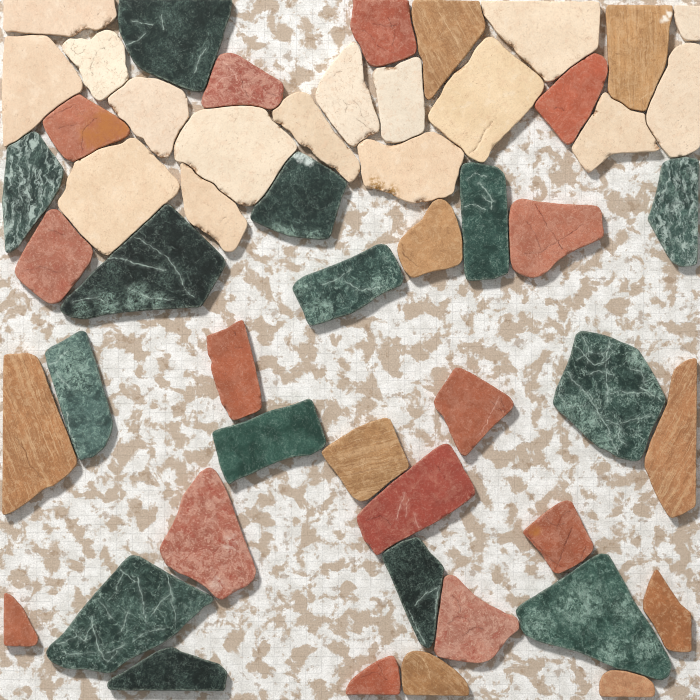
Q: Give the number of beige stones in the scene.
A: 16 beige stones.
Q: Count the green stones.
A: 14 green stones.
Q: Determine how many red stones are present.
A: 14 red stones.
